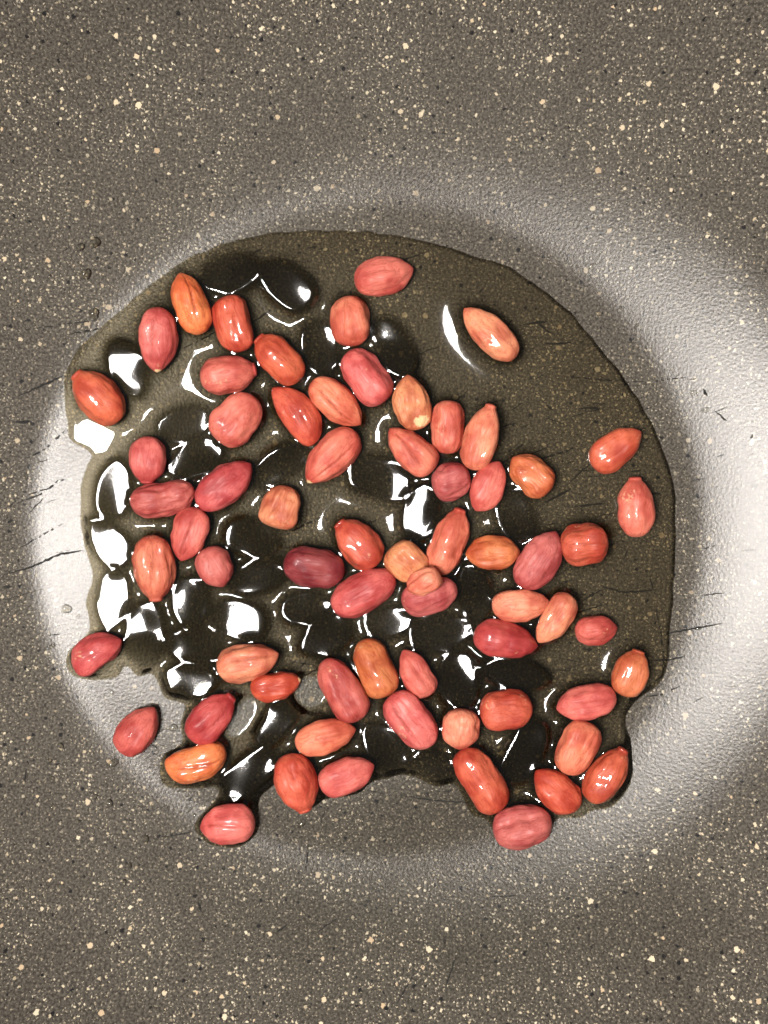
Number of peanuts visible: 67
